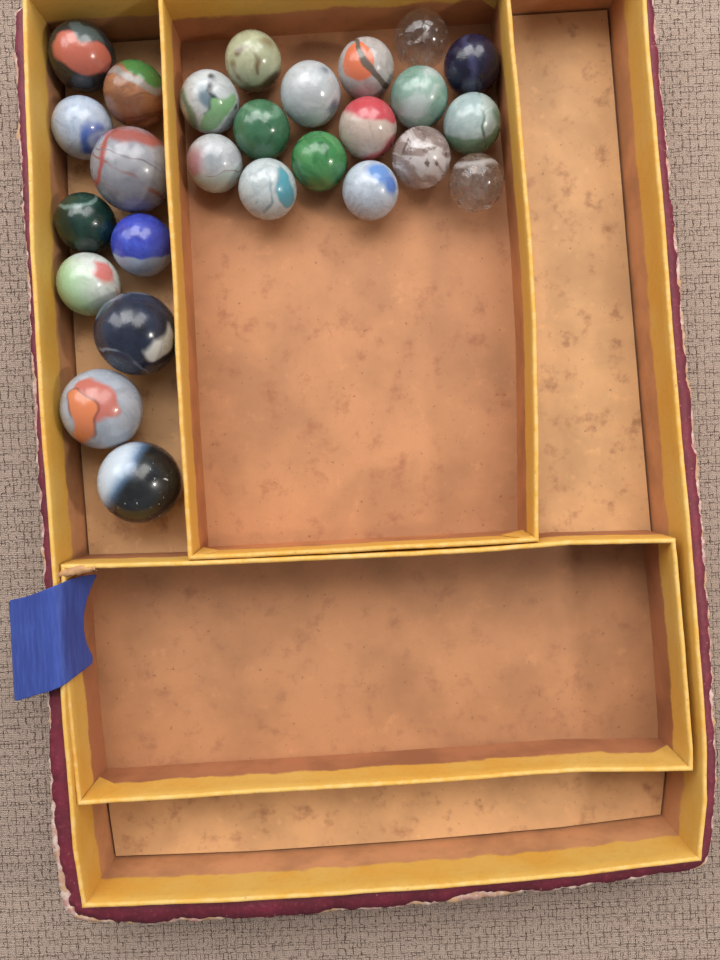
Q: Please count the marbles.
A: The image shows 26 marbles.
